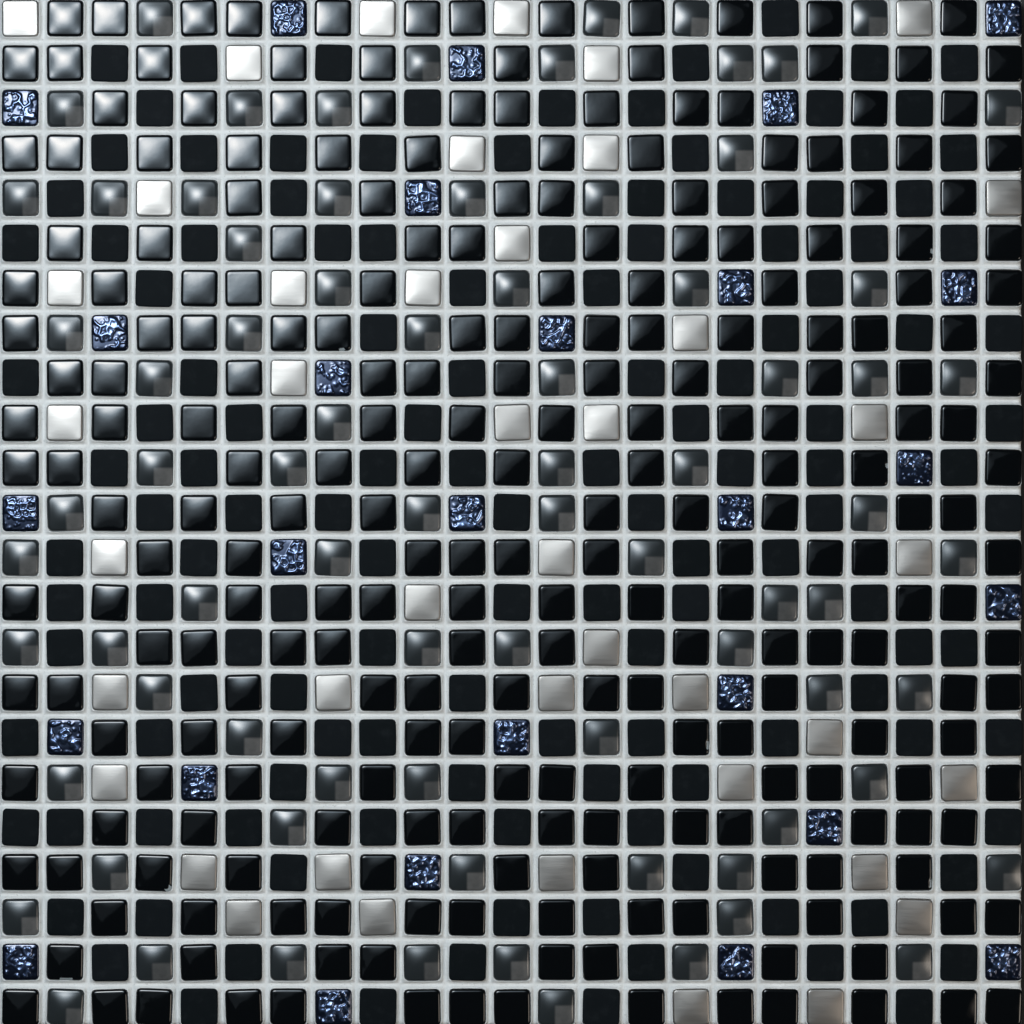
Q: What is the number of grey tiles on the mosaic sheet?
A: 79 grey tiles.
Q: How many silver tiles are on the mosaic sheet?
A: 42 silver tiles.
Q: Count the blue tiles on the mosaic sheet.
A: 27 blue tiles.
